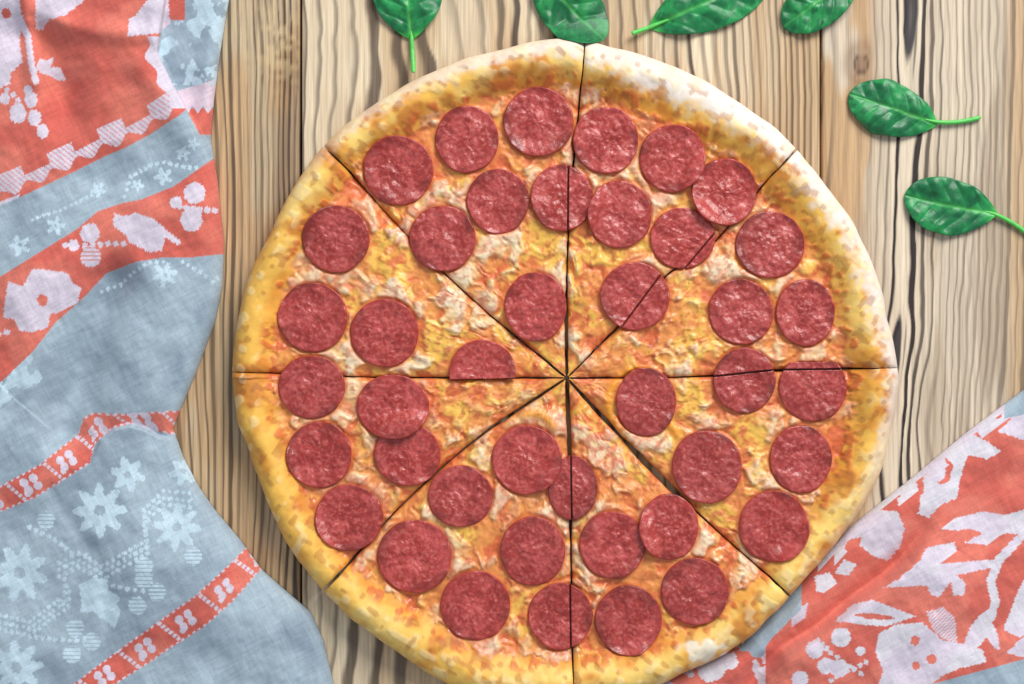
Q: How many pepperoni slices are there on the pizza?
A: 42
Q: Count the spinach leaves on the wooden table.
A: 6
